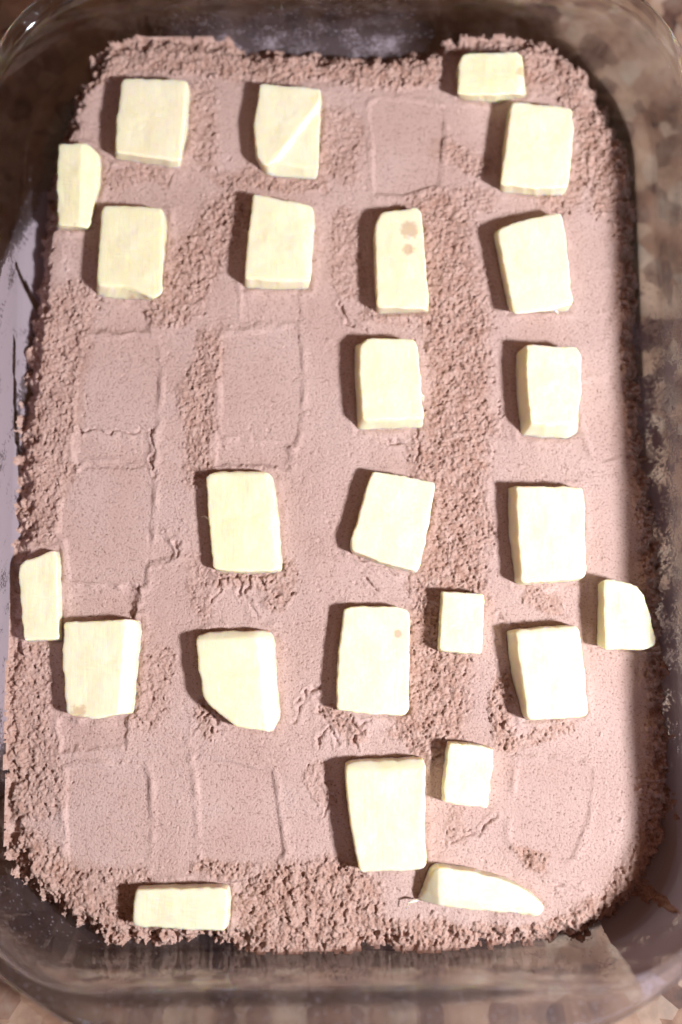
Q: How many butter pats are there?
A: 25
